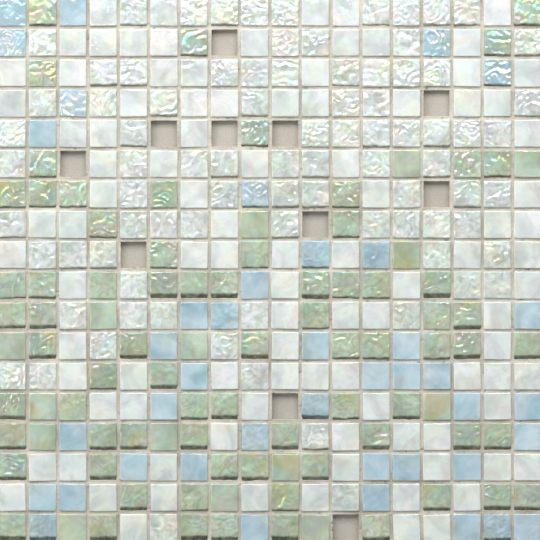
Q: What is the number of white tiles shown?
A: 183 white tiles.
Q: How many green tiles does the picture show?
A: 89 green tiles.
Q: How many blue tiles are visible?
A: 41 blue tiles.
